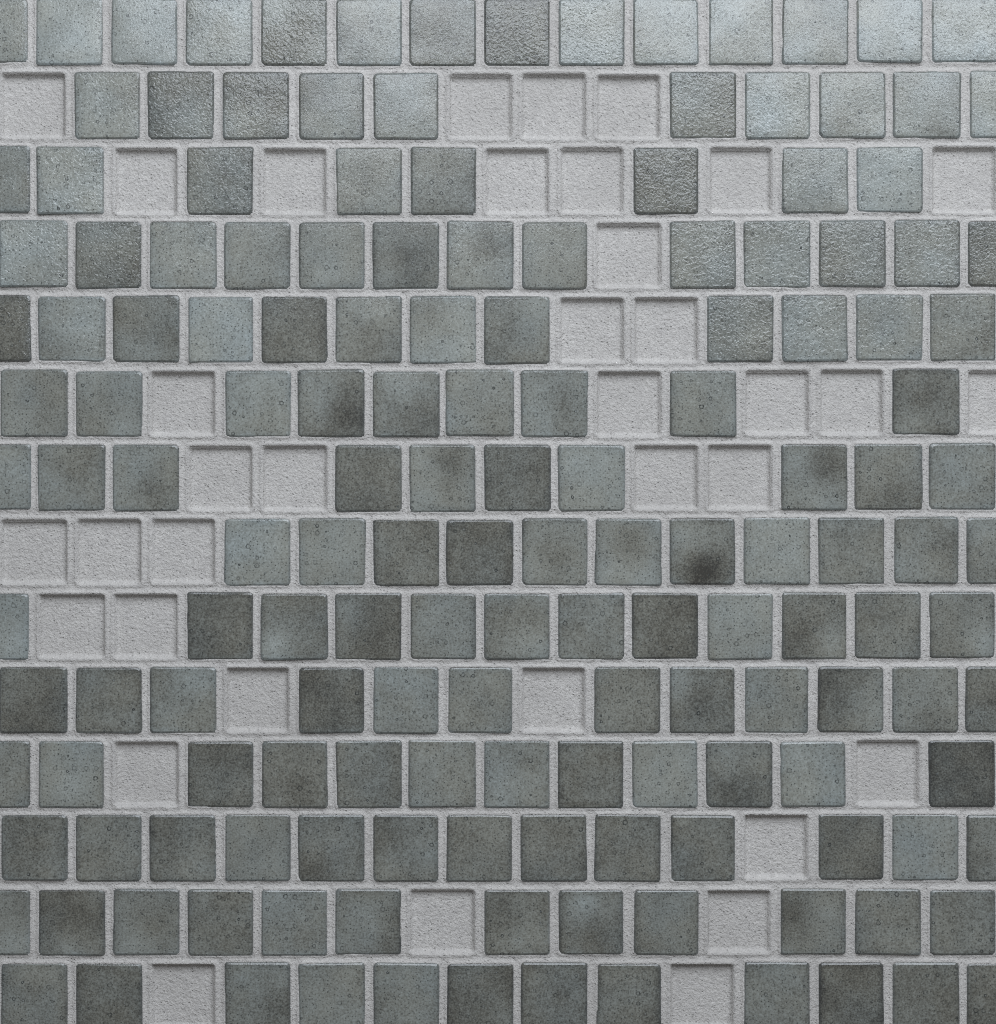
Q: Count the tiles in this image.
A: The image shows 160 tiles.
